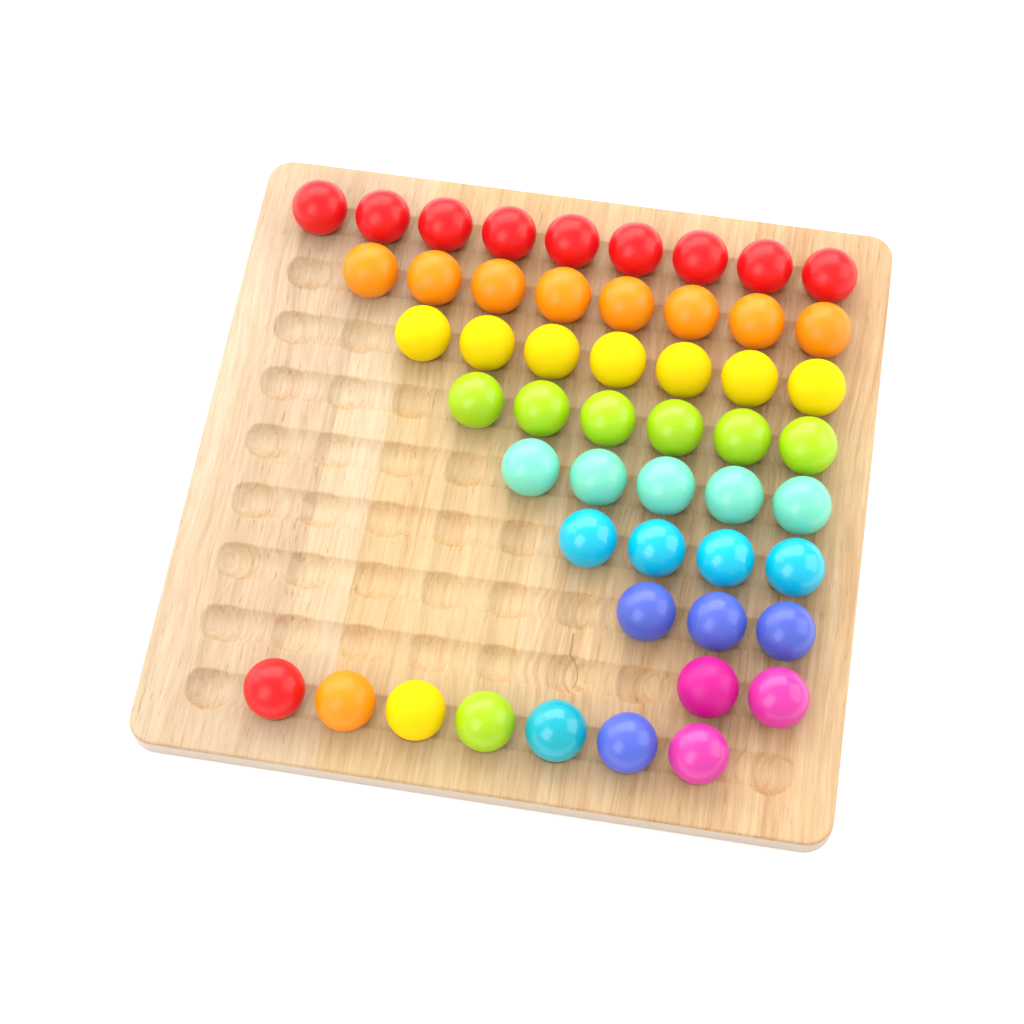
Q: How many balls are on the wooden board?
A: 51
